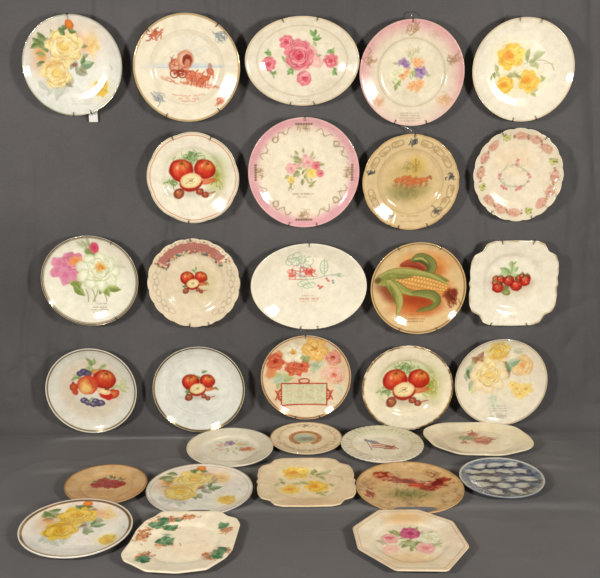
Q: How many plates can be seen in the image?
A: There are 31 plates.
